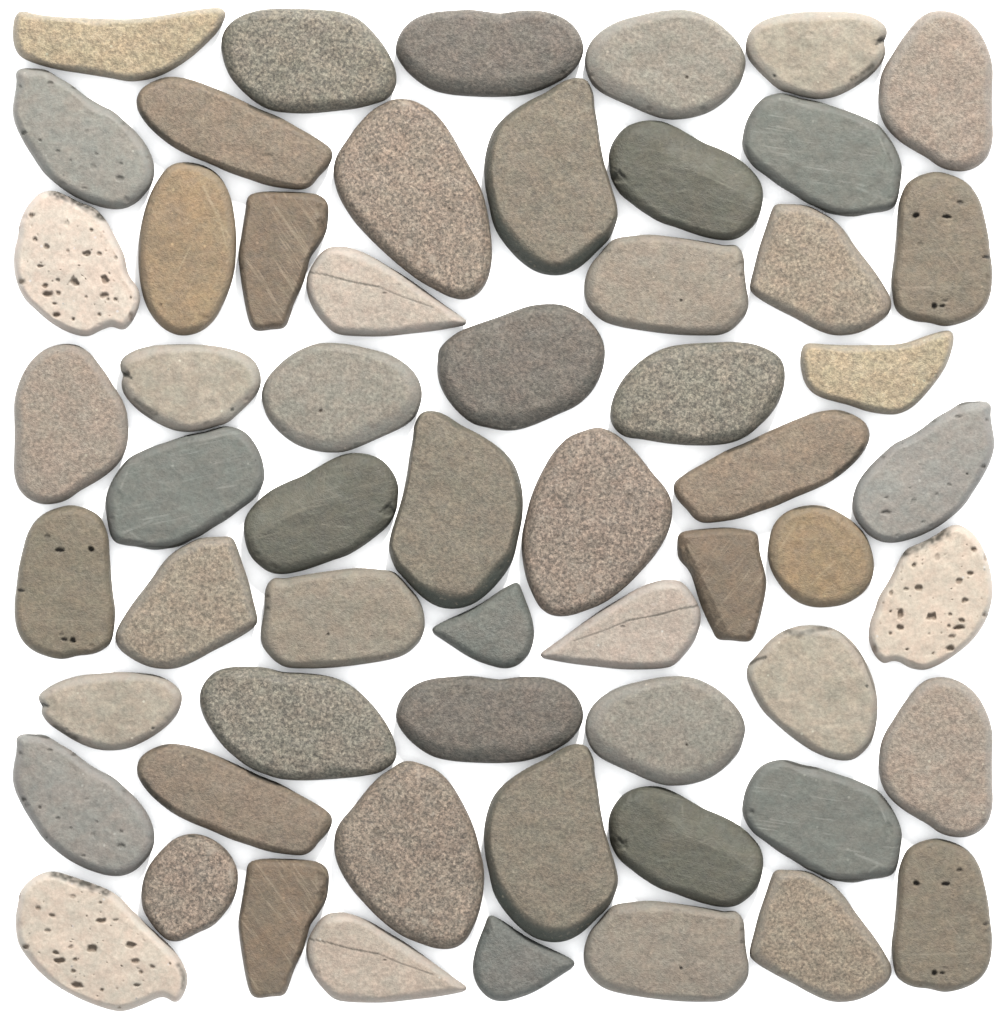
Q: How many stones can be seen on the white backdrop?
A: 59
